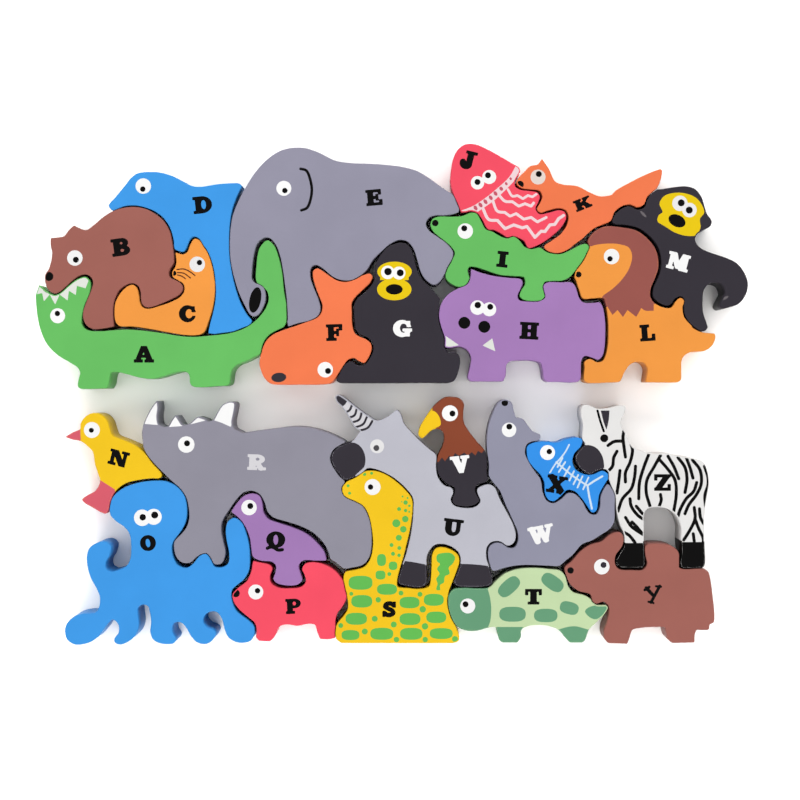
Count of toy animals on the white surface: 26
